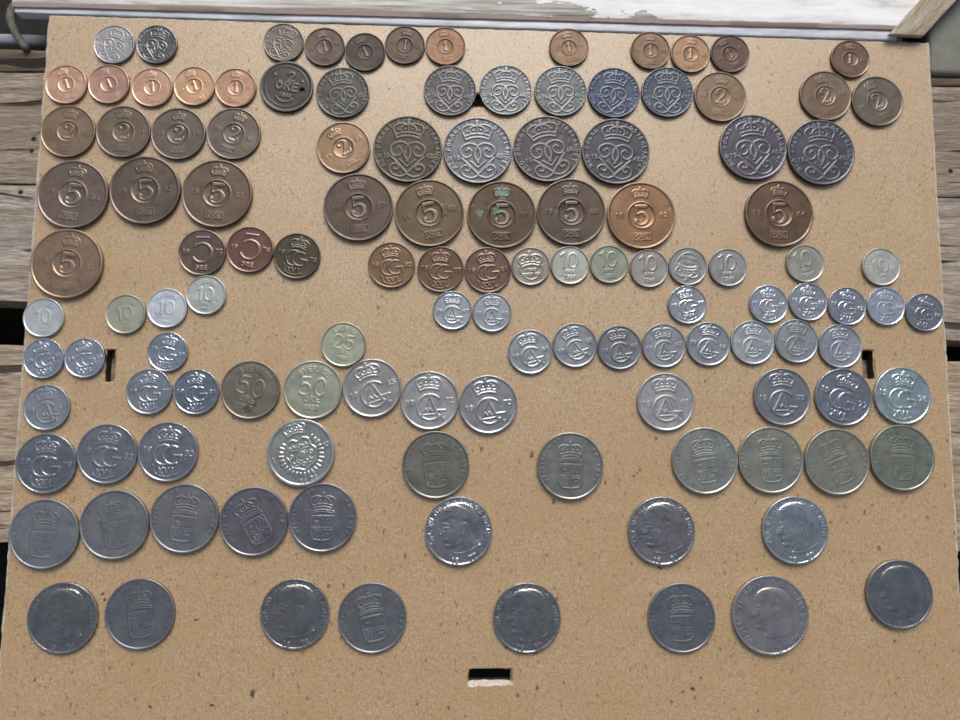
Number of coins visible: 124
